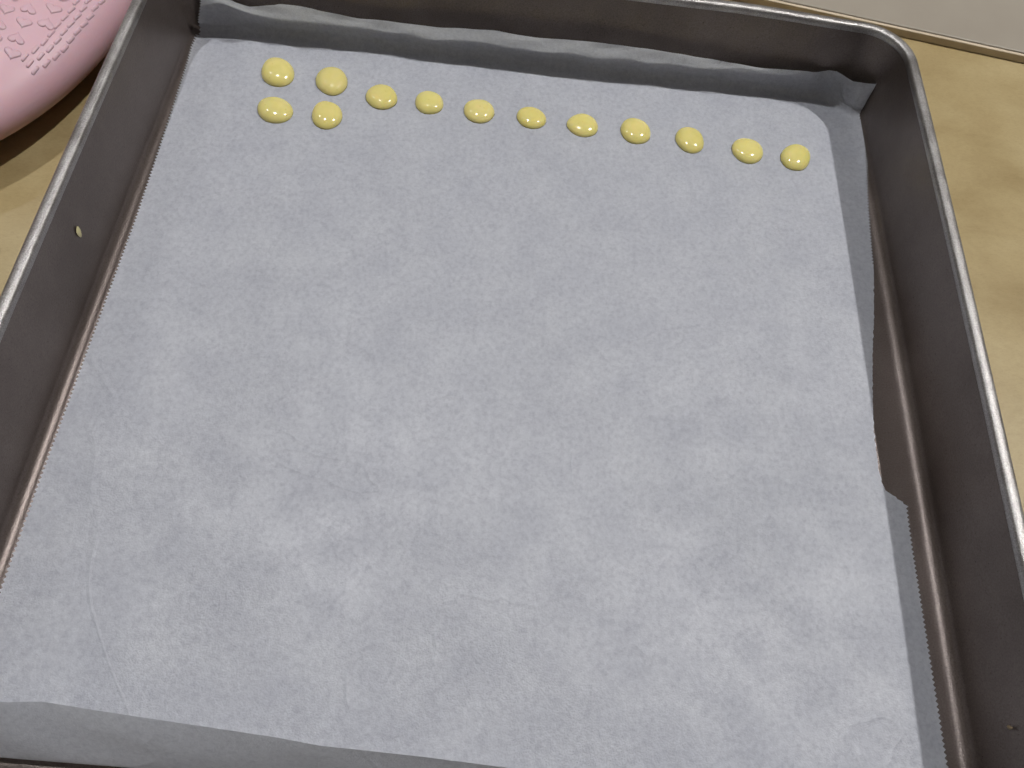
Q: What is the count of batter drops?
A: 13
